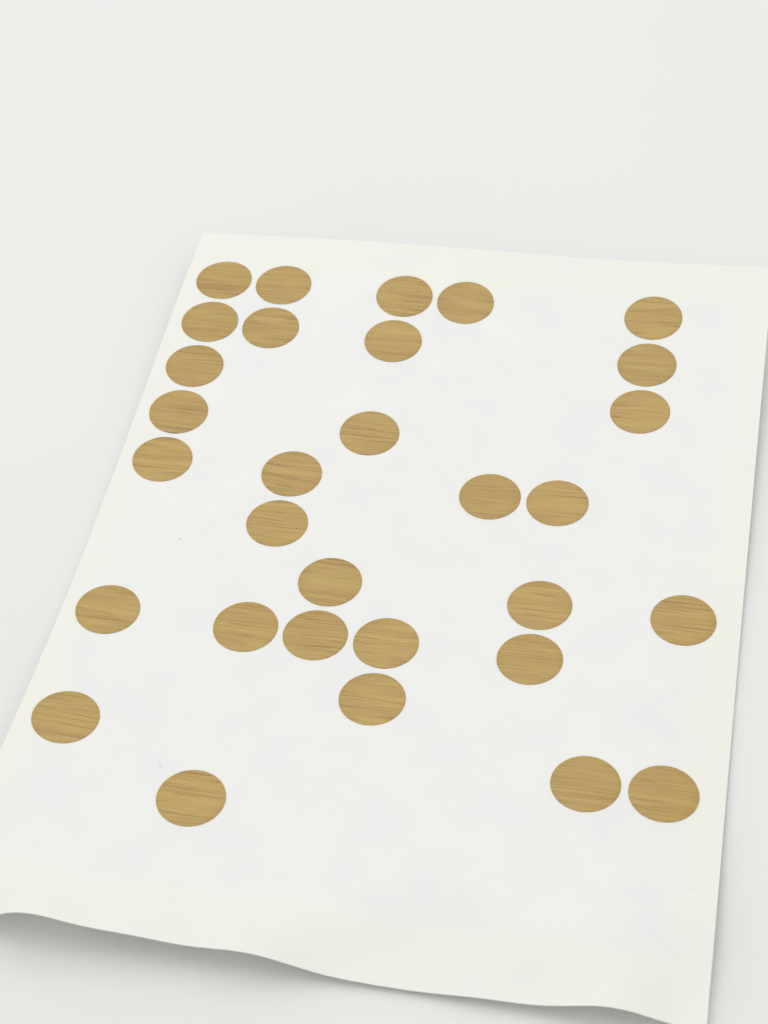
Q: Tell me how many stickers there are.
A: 31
